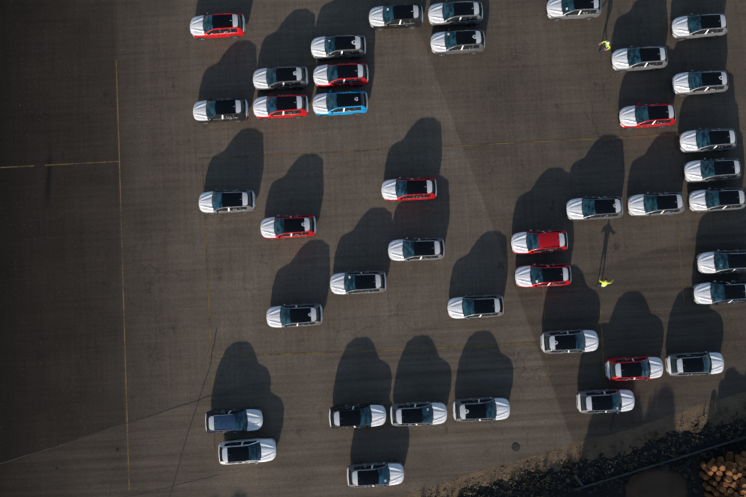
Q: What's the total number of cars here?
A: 41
